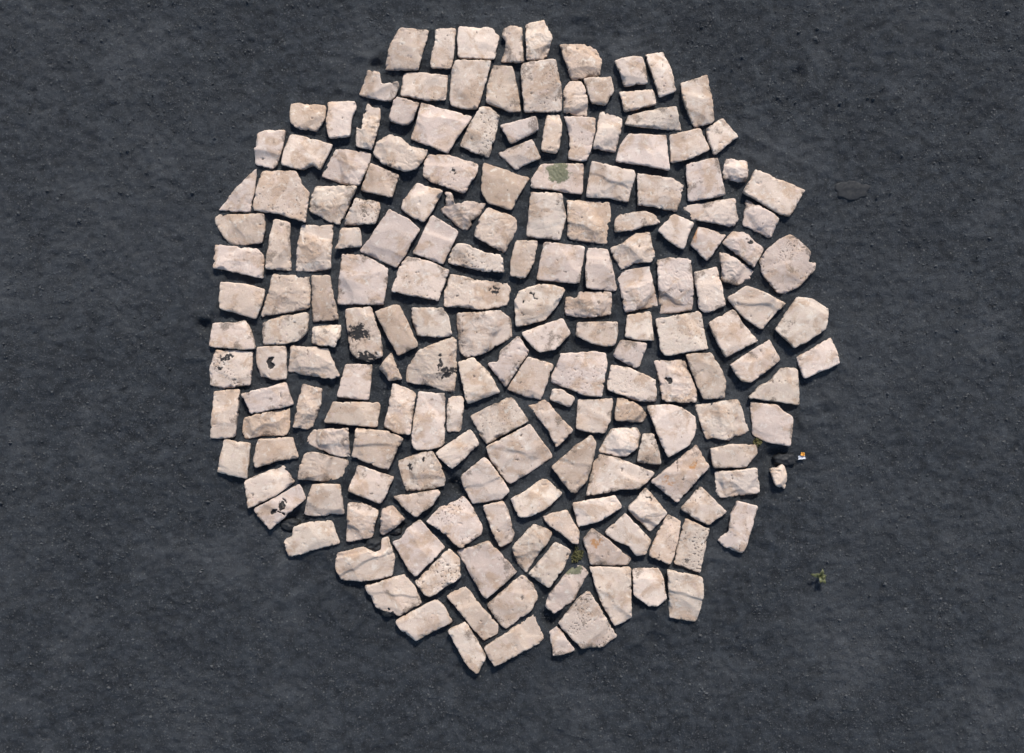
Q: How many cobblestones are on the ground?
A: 187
